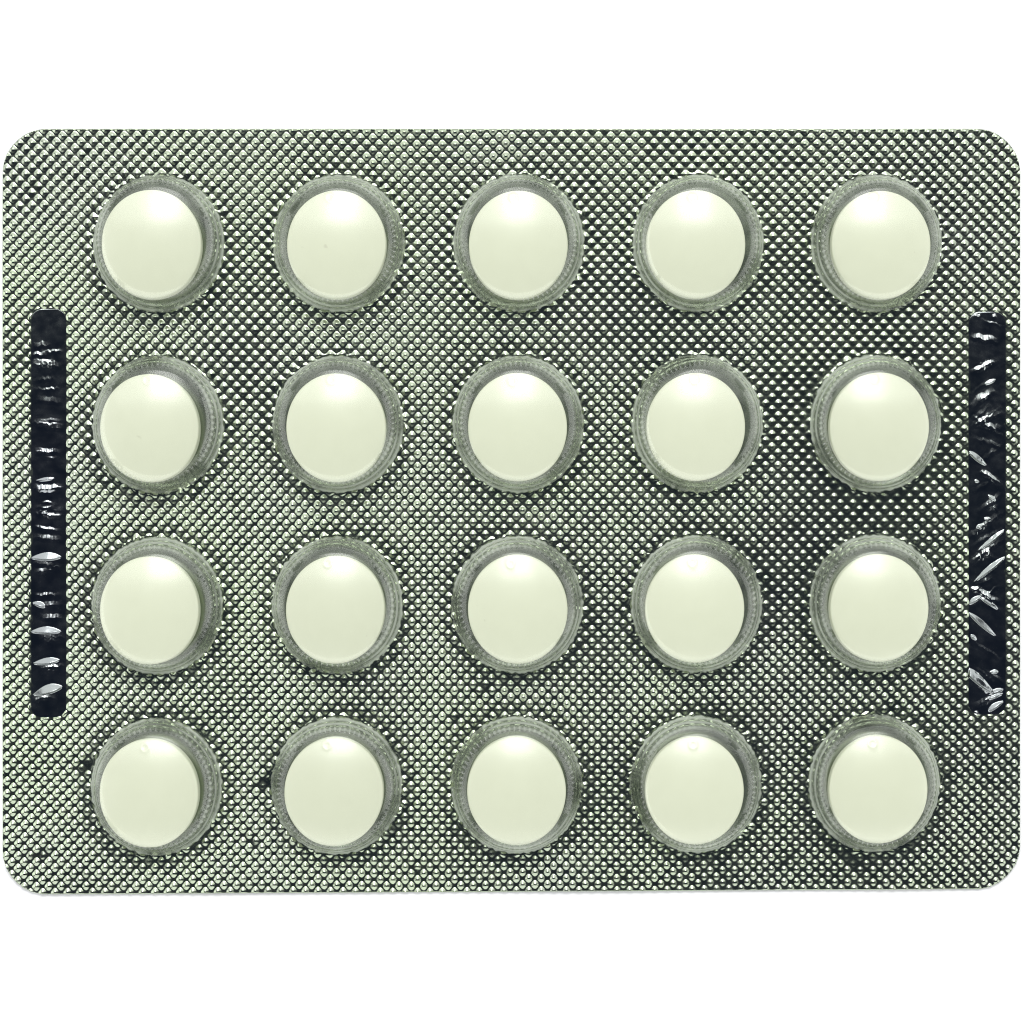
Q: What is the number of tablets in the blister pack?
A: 20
